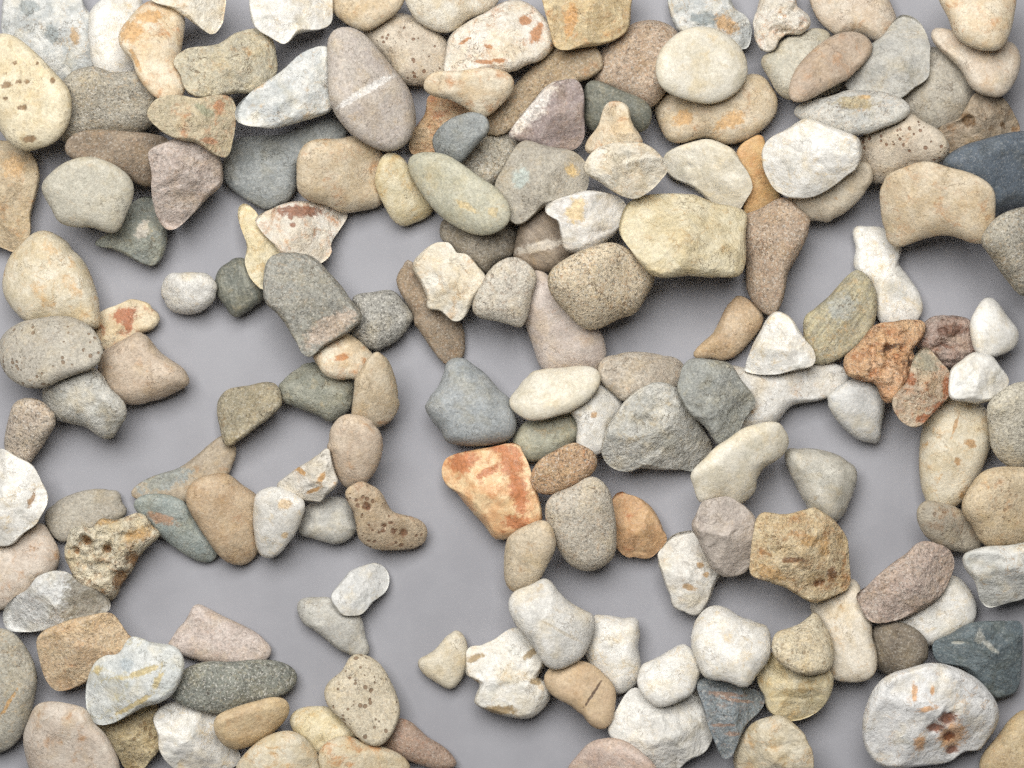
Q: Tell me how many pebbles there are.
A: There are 165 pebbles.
